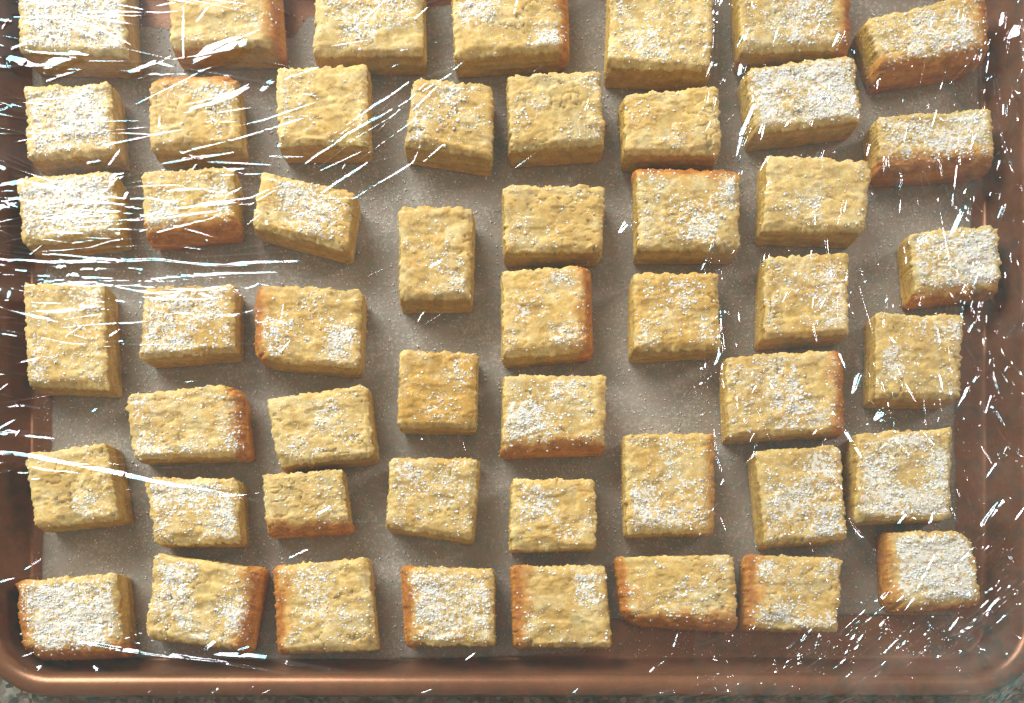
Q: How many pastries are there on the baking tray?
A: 51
